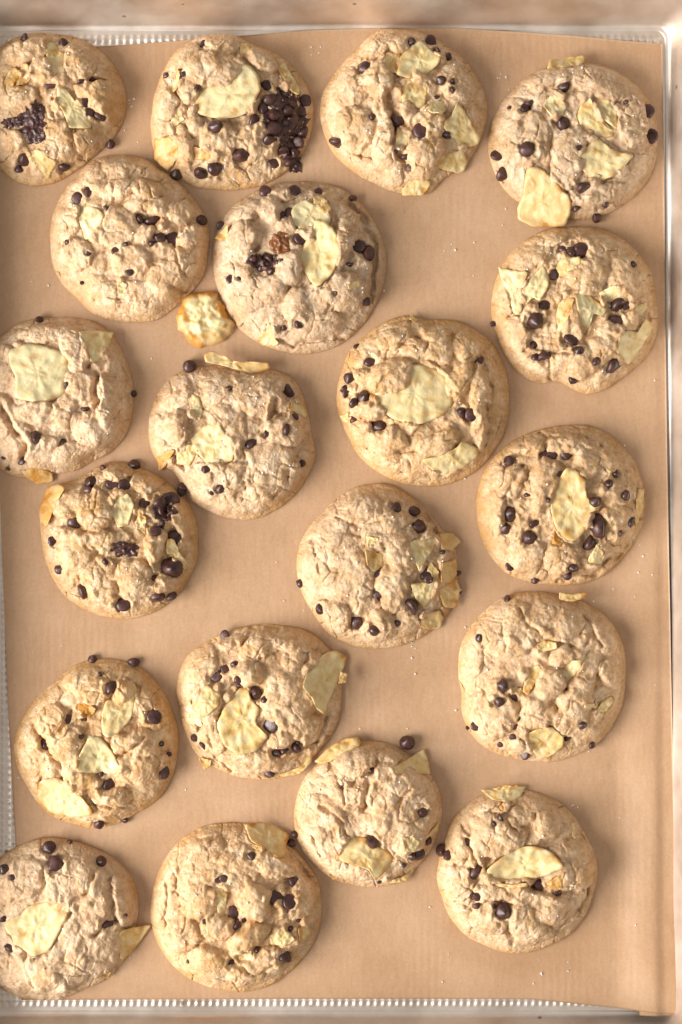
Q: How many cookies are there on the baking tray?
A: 20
